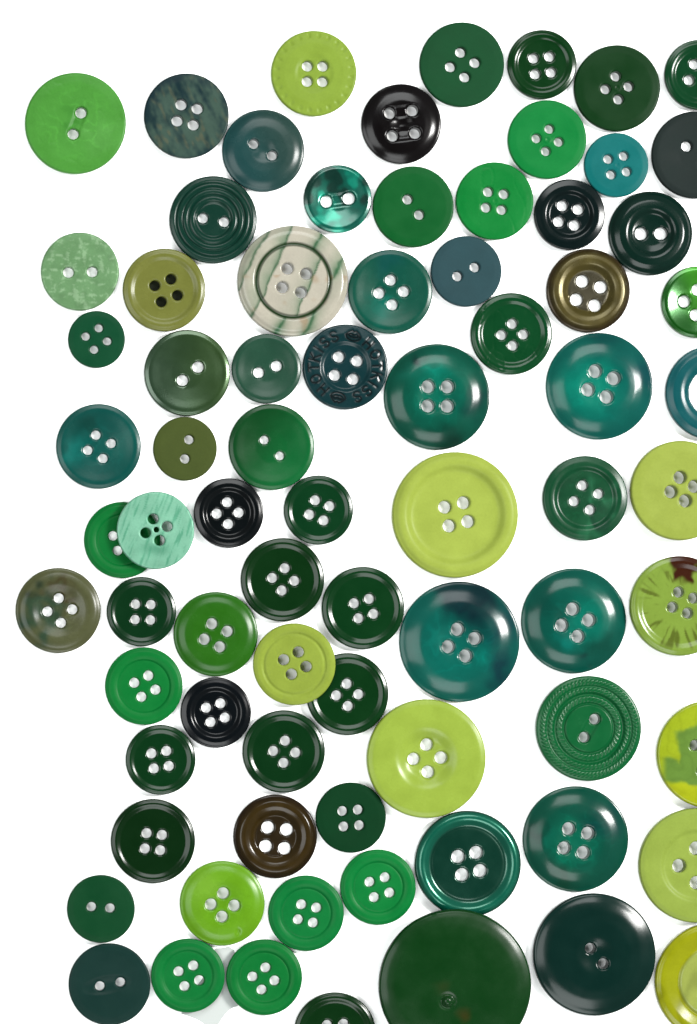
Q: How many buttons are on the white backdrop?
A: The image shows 77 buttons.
